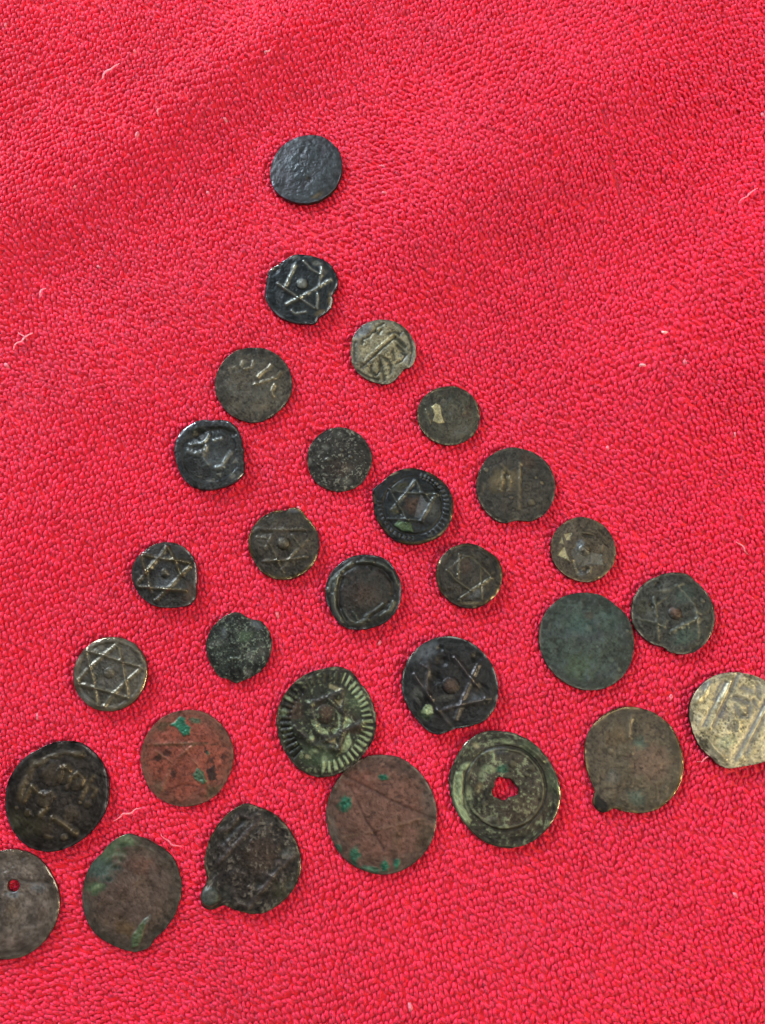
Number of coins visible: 29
